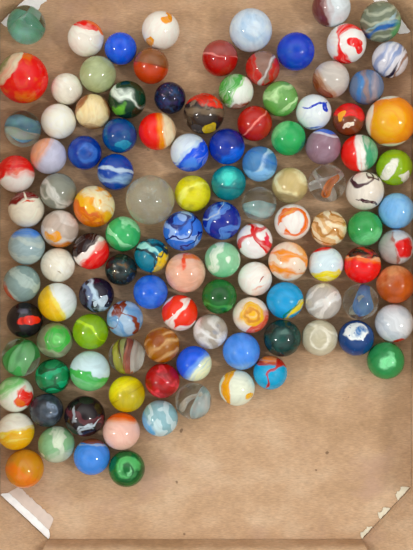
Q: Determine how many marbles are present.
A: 117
